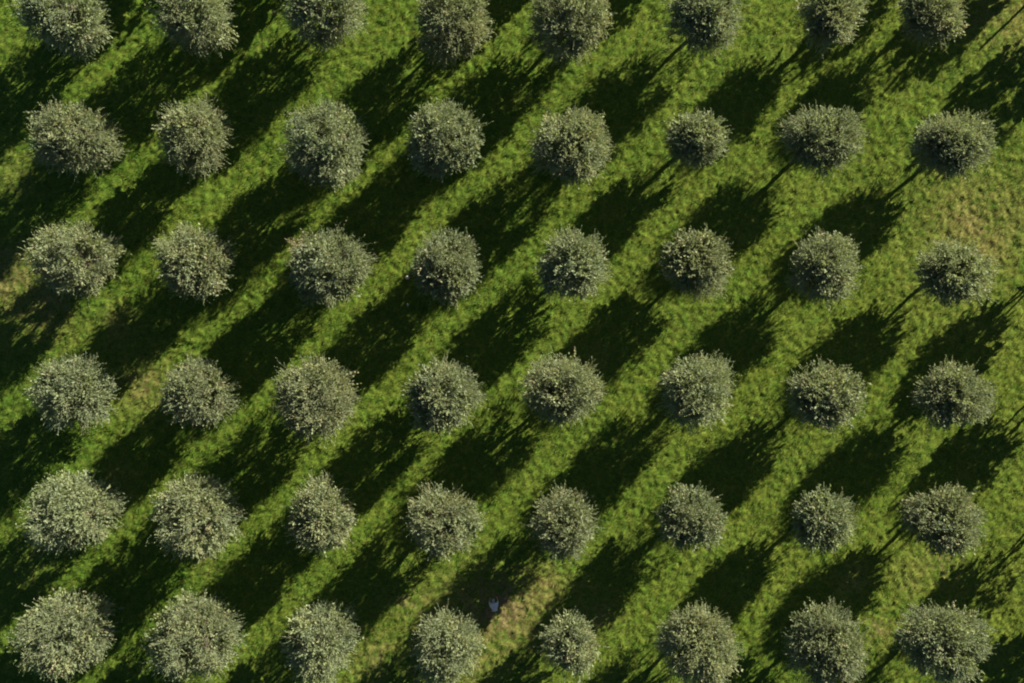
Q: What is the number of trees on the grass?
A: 48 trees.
